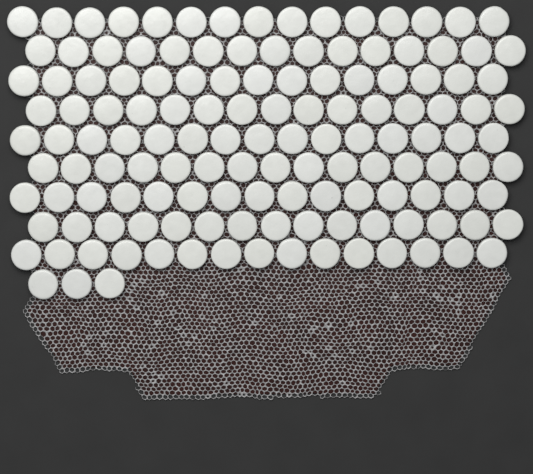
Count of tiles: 138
